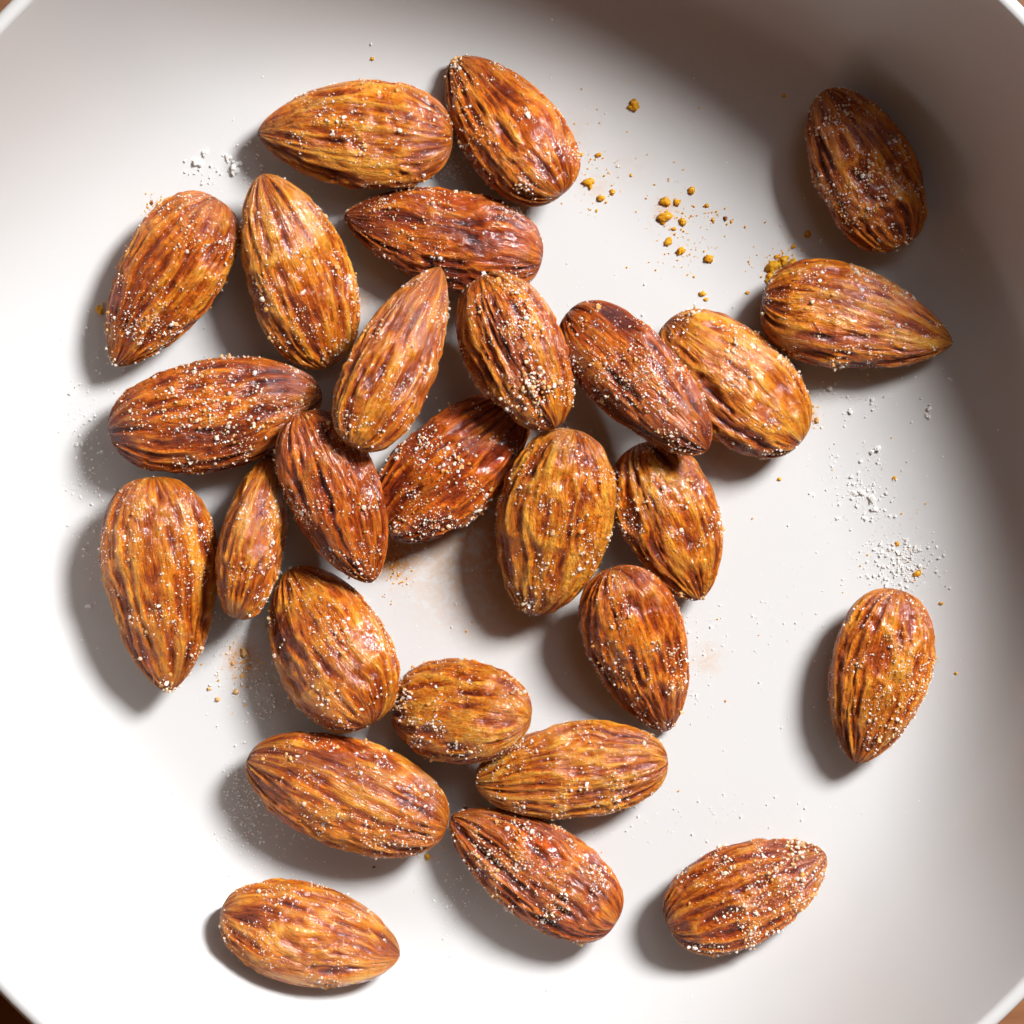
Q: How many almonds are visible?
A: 27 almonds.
